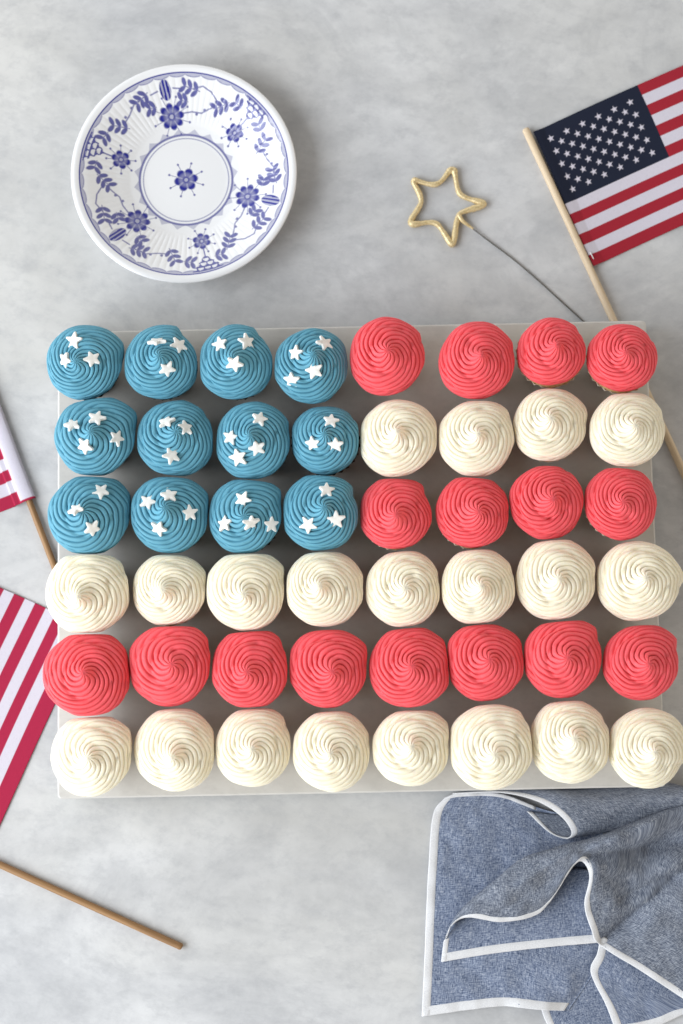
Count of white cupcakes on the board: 20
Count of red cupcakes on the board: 16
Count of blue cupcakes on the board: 12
